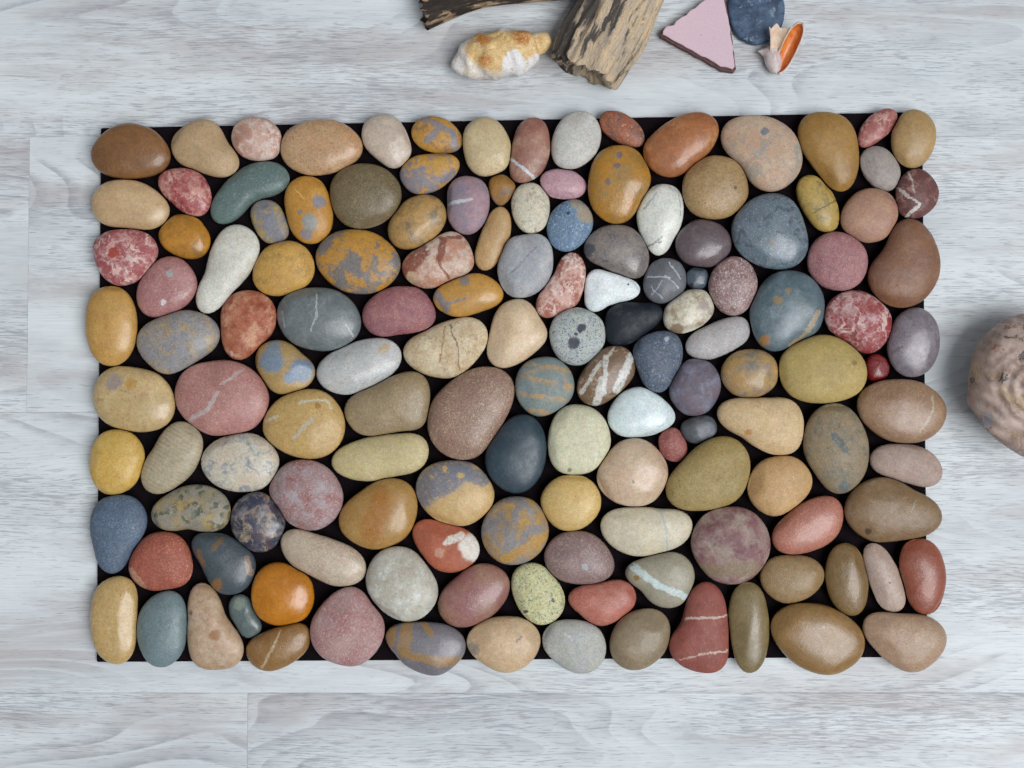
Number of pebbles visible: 140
